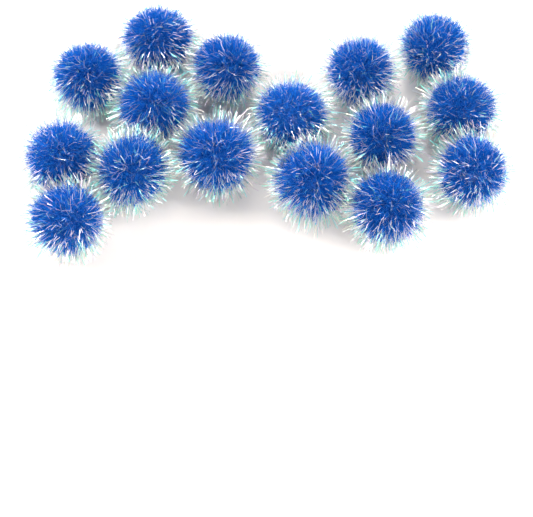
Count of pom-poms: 16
